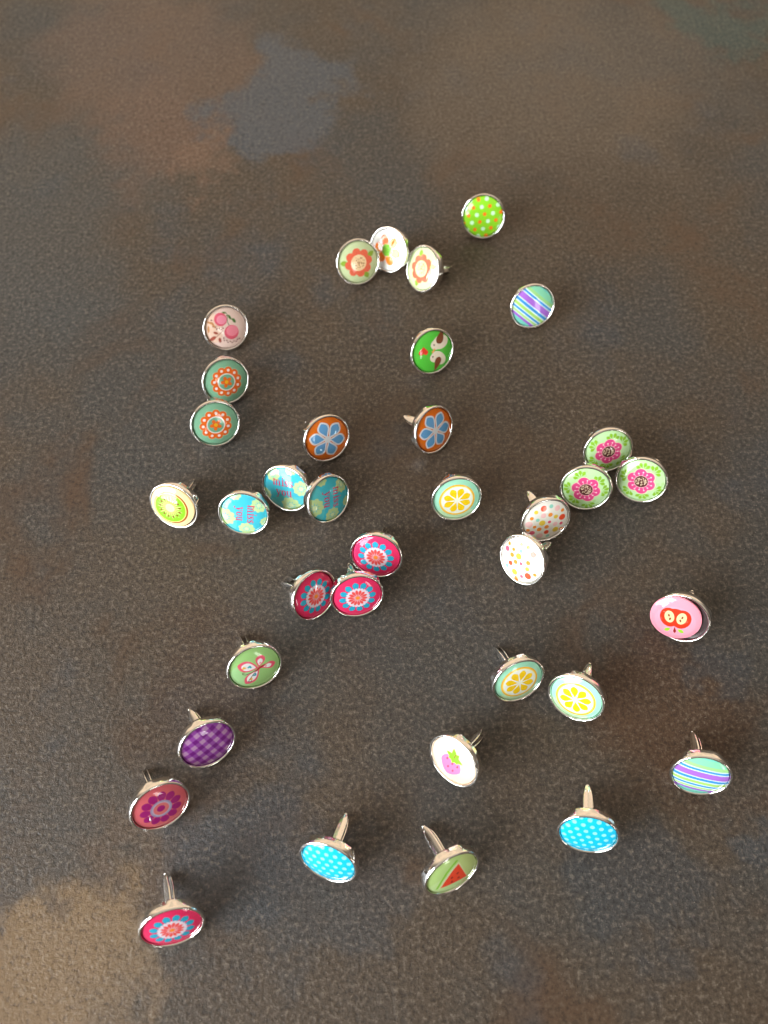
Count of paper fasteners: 36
